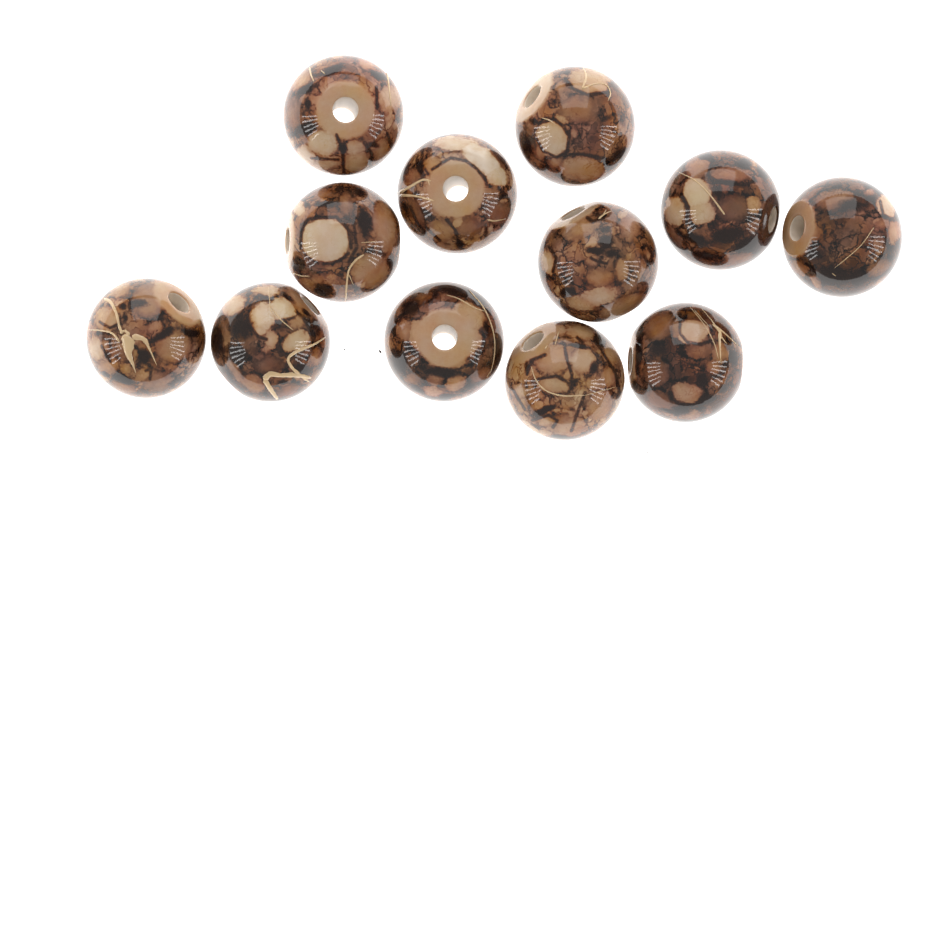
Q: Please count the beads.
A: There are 12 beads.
